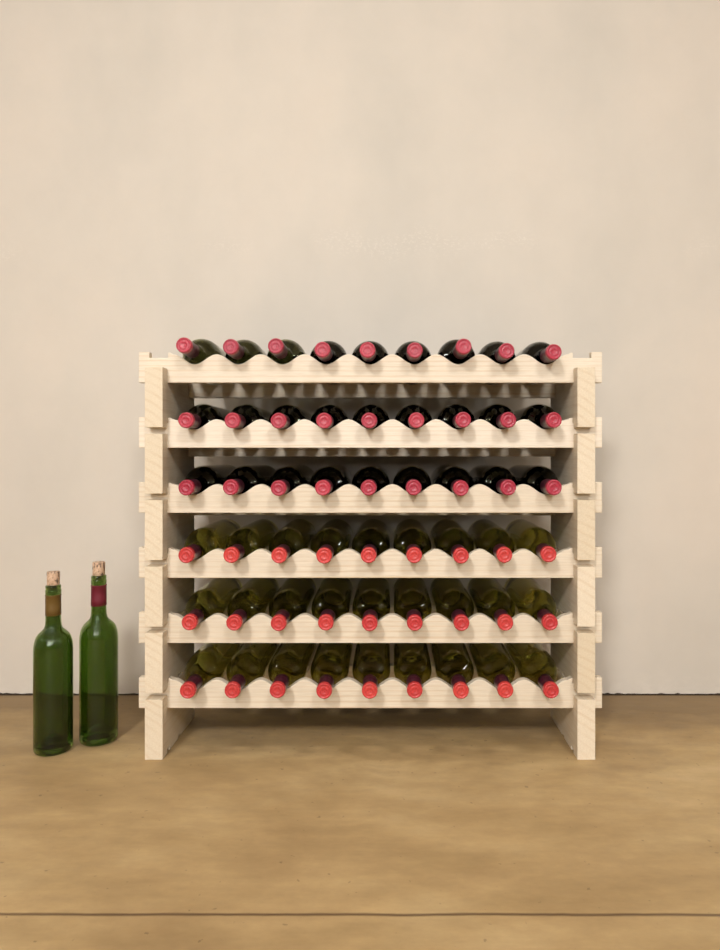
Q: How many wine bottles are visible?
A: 56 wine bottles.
